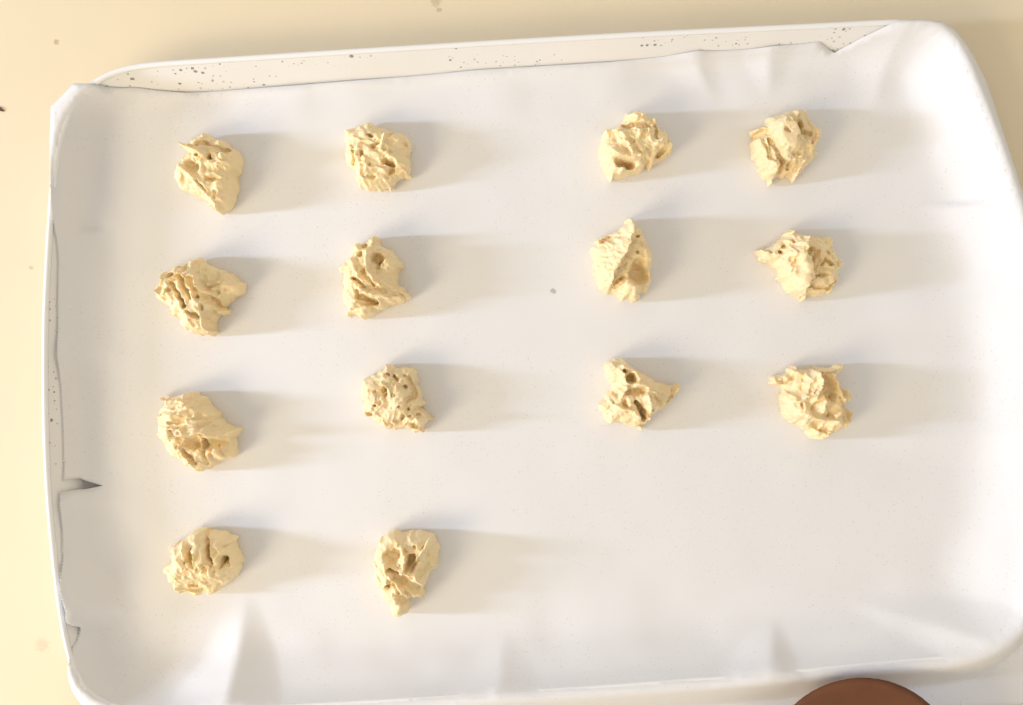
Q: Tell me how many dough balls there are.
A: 14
